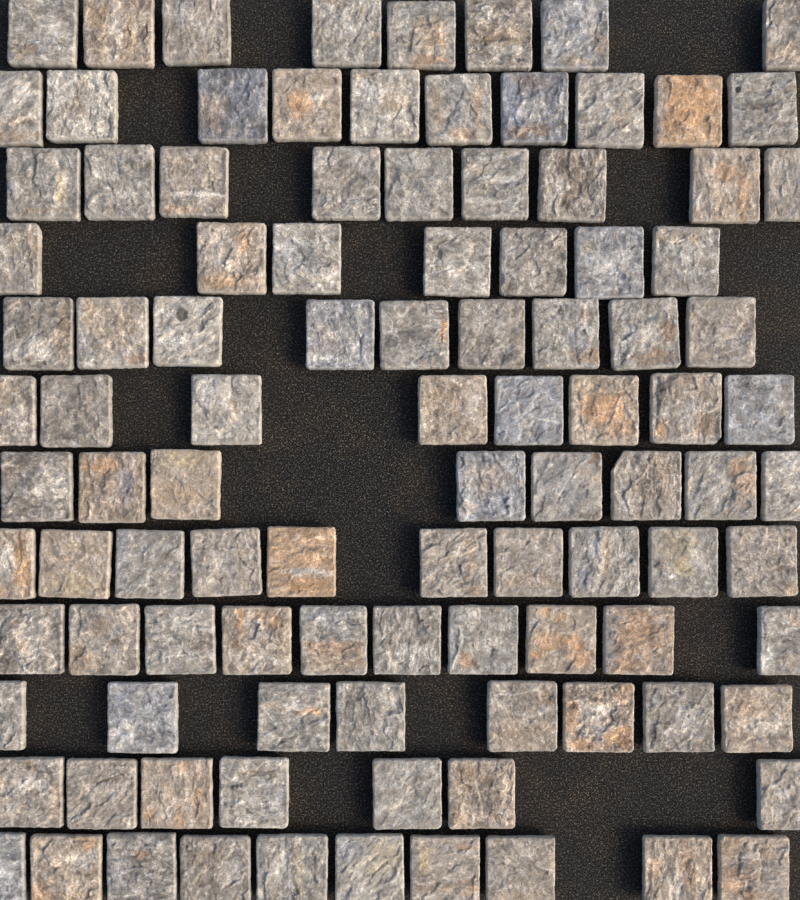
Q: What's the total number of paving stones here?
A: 104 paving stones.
